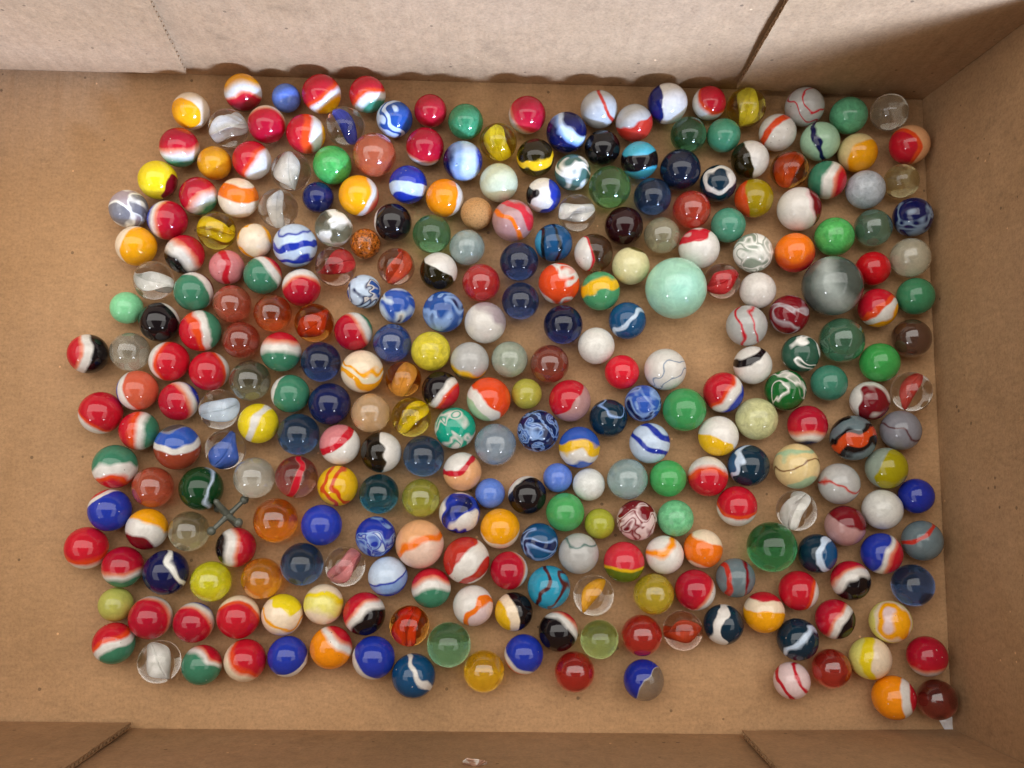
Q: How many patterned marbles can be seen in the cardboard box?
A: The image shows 199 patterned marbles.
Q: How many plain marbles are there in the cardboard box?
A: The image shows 93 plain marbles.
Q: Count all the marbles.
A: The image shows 292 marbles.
